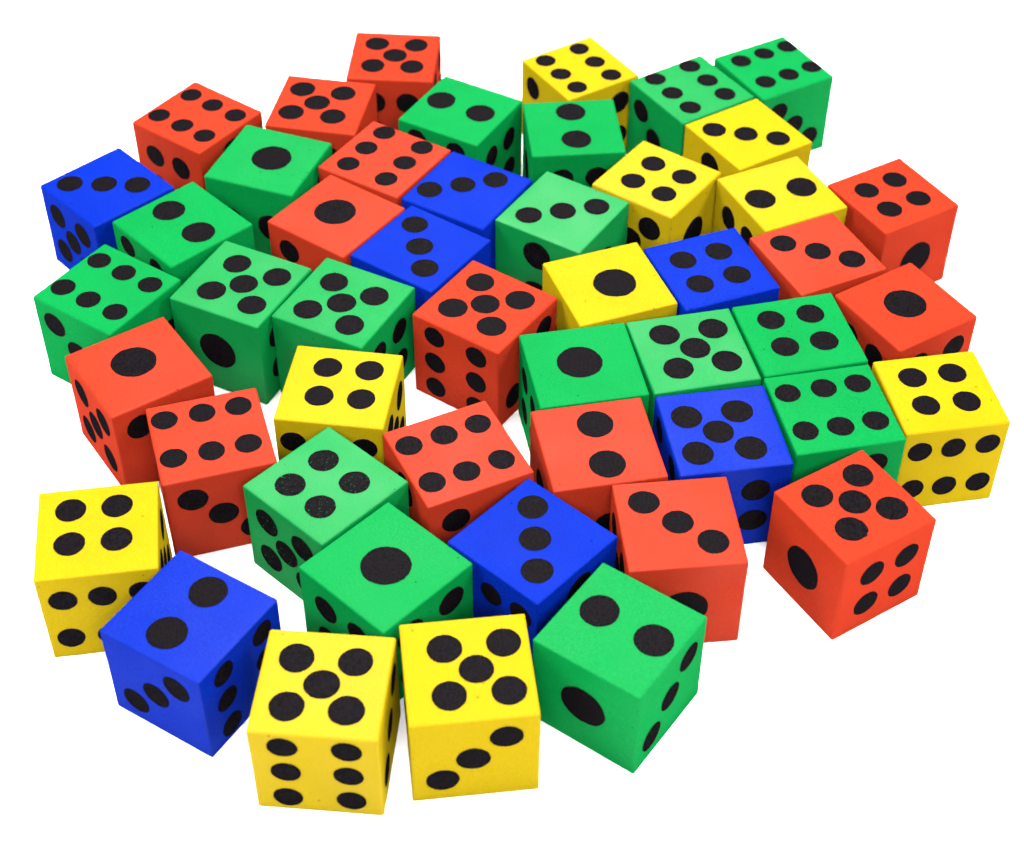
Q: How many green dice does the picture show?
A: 17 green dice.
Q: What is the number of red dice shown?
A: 15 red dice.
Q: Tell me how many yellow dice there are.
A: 10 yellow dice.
